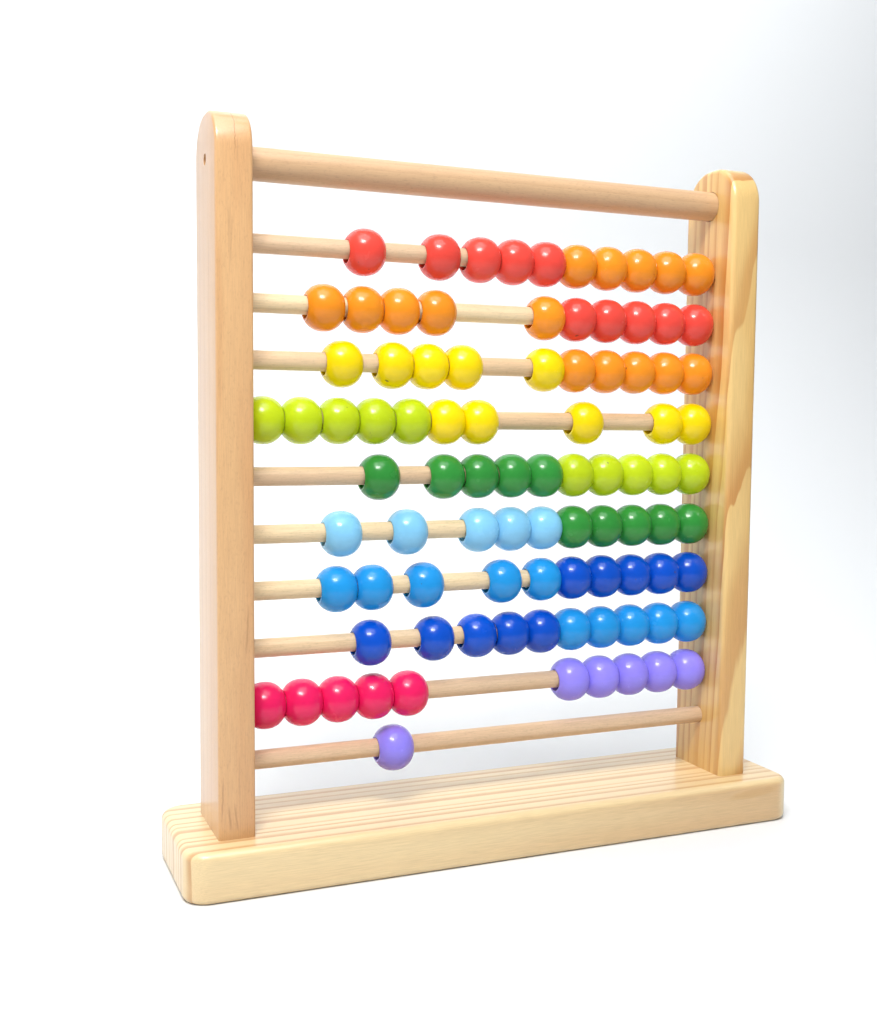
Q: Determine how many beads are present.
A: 91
